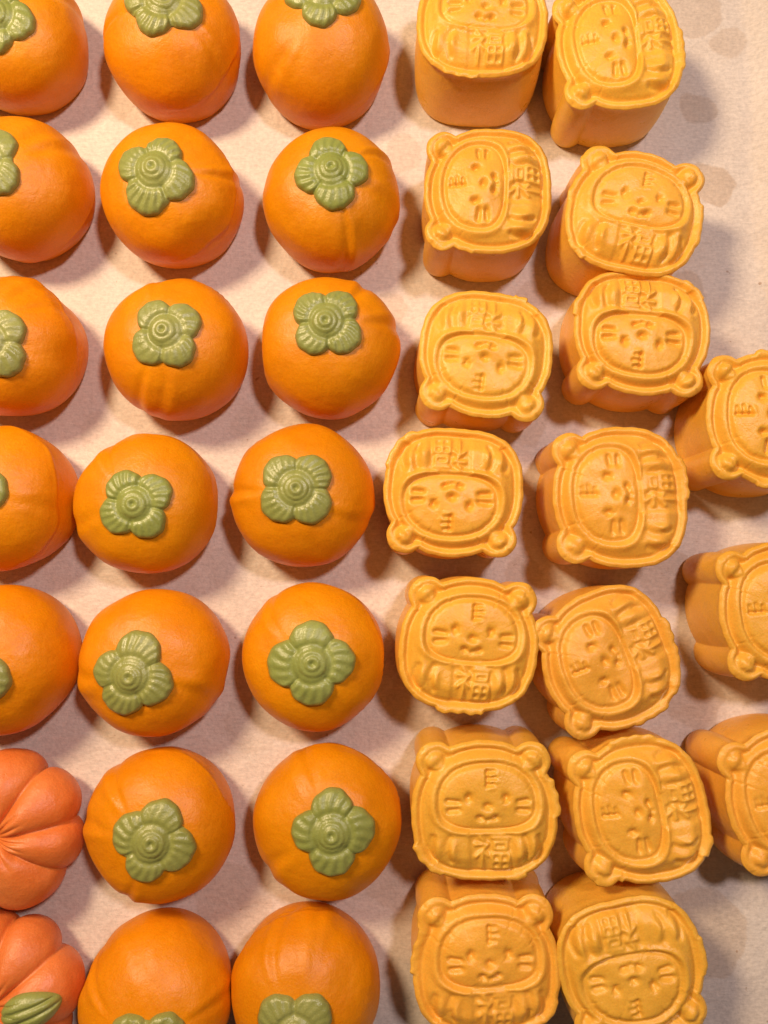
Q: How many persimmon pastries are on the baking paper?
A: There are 19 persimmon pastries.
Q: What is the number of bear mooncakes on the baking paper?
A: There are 17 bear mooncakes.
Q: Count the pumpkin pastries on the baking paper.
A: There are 2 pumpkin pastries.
